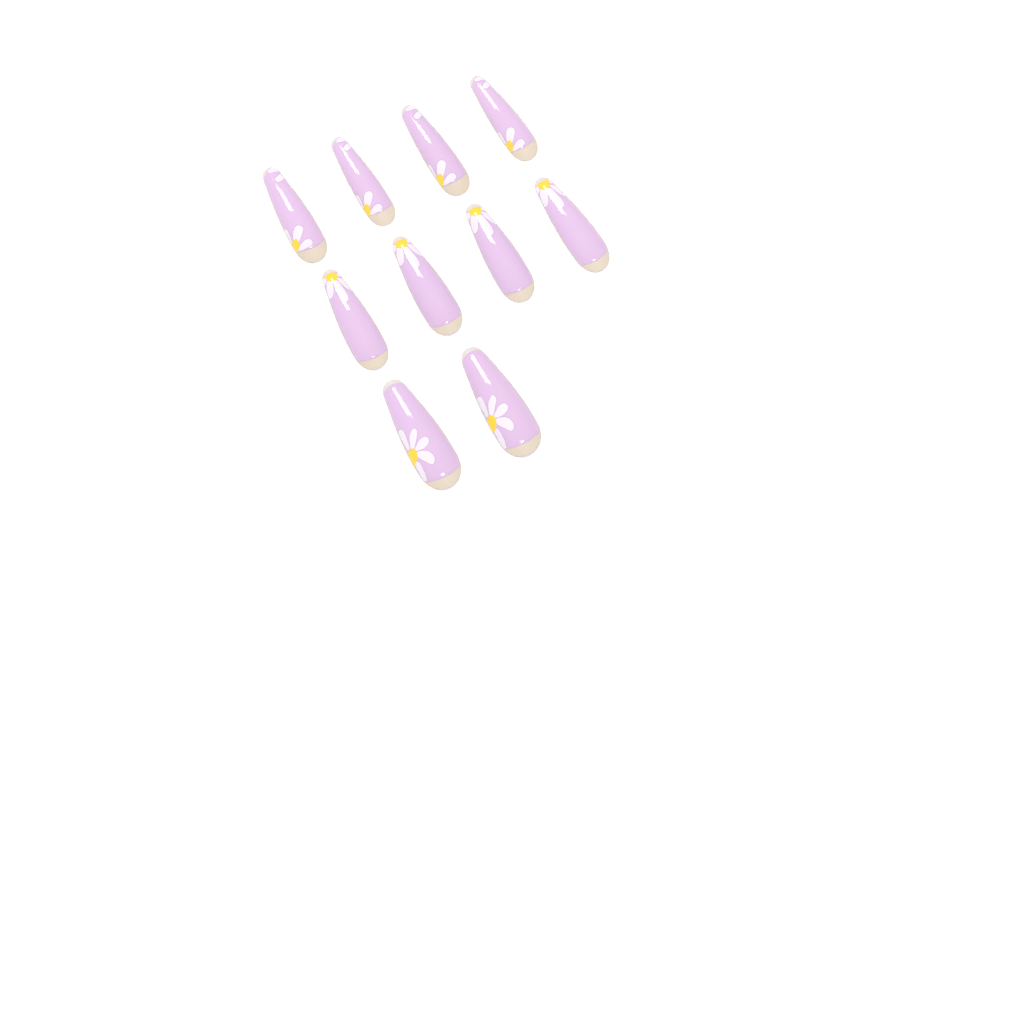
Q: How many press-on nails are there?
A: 10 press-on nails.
